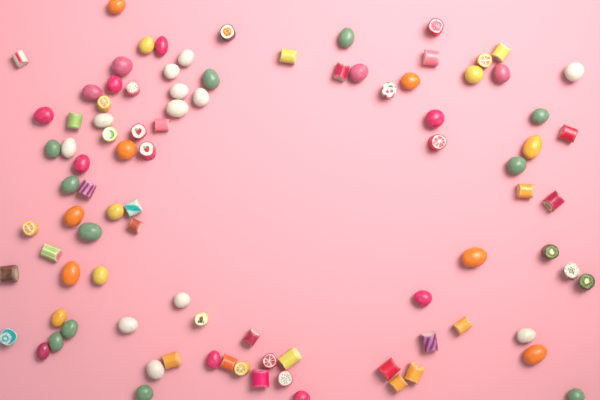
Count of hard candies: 44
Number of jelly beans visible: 49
